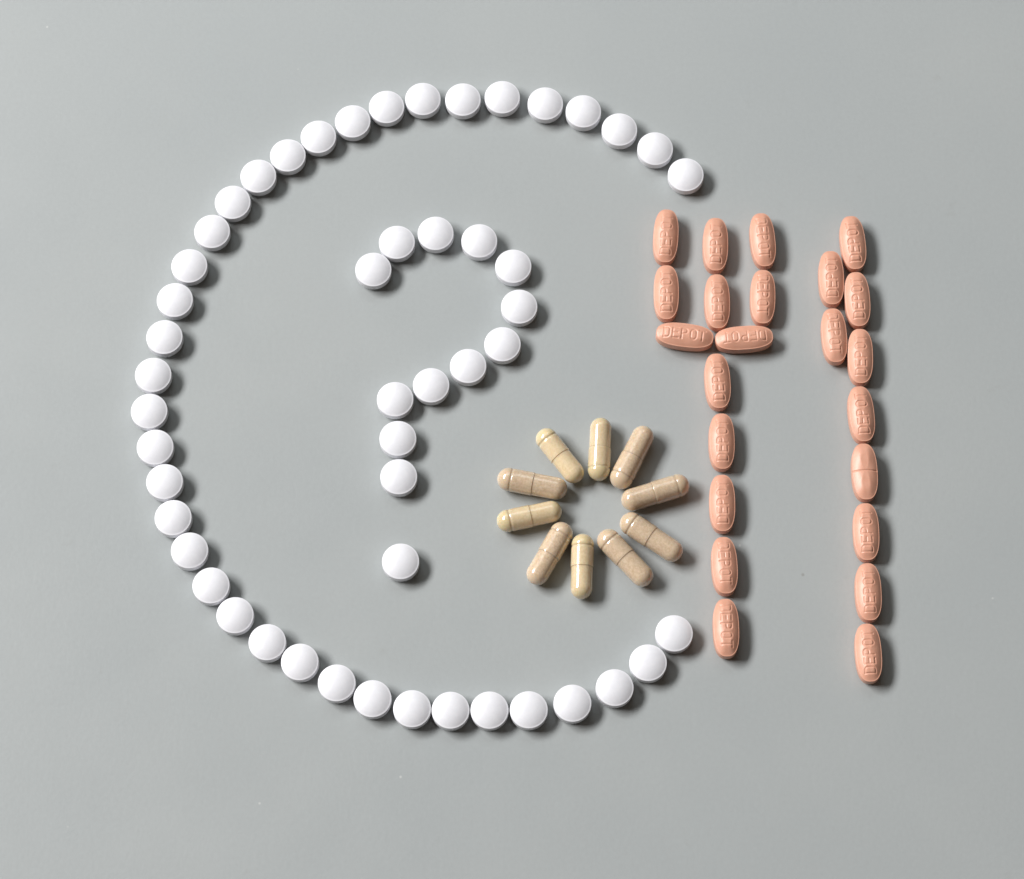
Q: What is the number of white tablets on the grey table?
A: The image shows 51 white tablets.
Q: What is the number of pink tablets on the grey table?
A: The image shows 23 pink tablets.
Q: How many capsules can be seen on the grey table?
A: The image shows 10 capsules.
